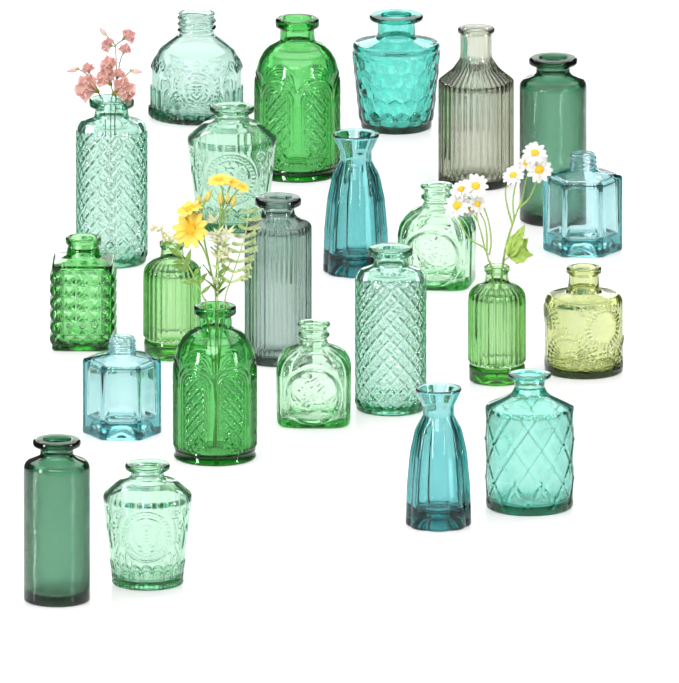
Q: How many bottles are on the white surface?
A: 23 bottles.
